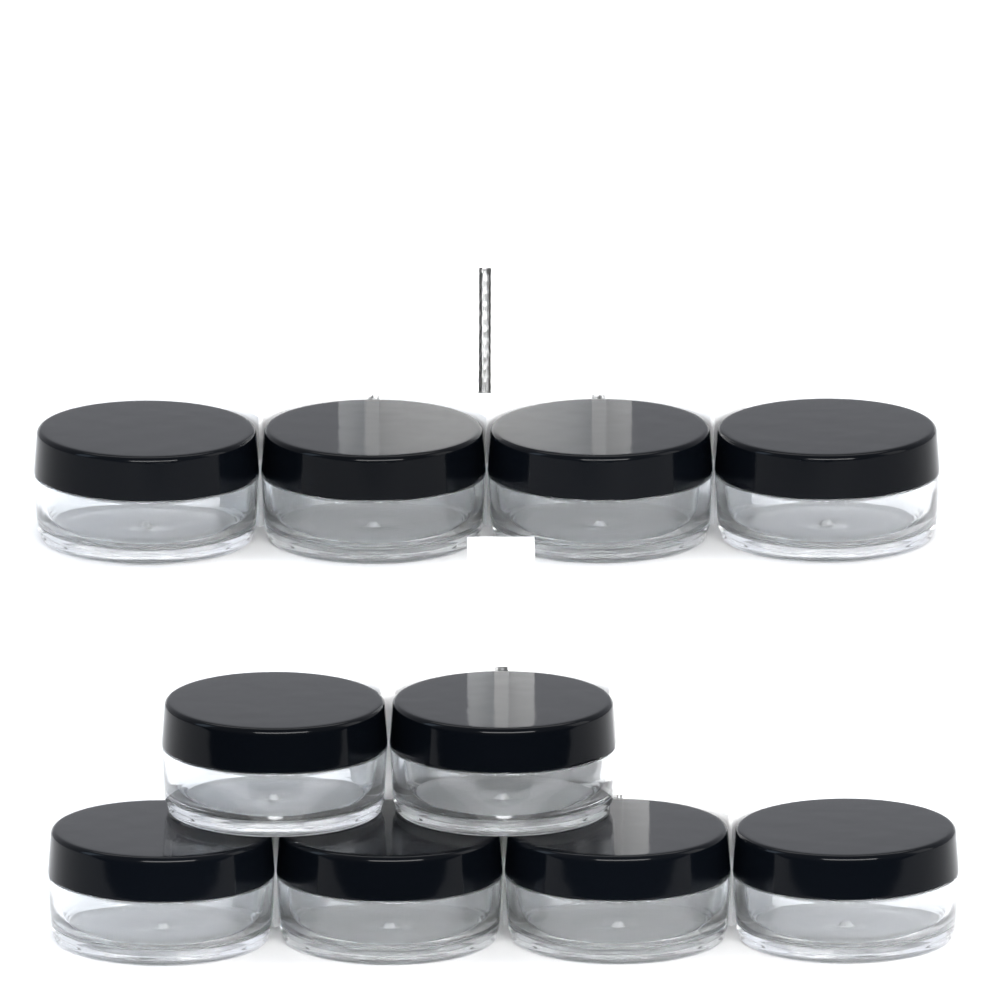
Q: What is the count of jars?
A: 10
